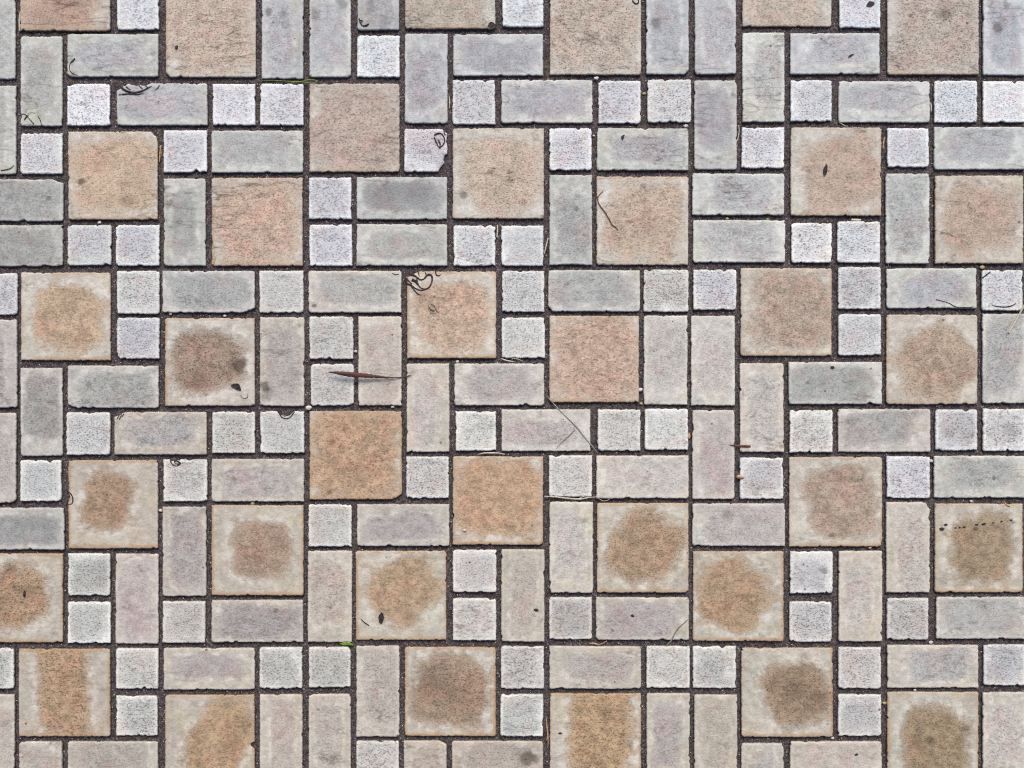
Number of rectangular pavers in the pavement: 83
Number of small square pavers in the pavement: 78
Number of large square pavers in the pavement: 35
